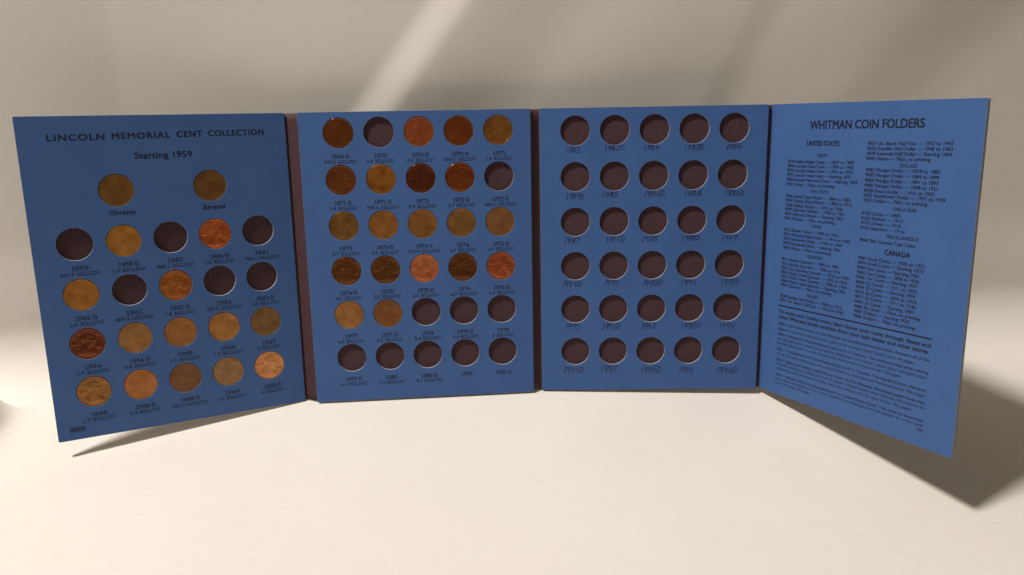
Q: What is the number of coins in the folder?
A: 36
